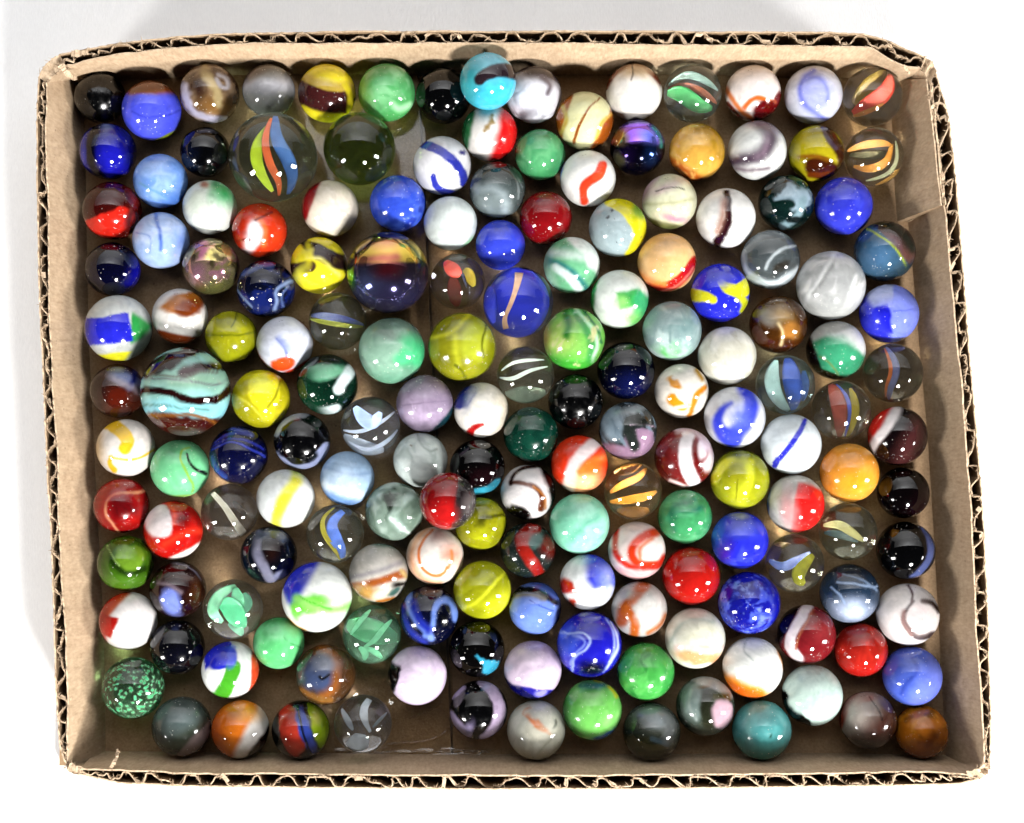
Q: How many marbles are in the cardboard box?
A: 167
